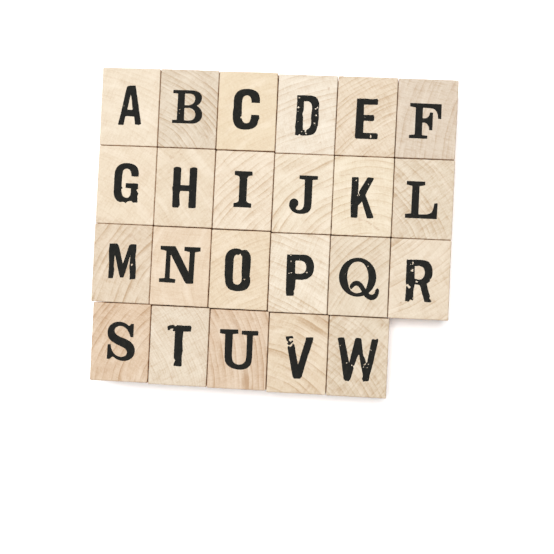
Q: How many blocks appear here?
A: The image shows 23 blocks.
